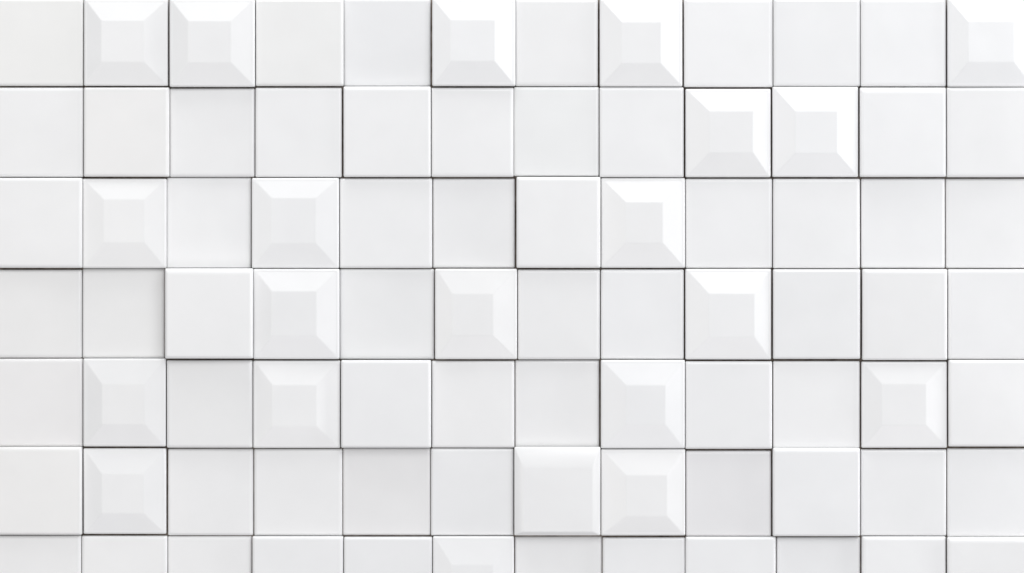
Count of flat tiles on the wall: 64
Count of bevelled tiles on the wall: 20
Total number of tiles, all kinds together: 84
